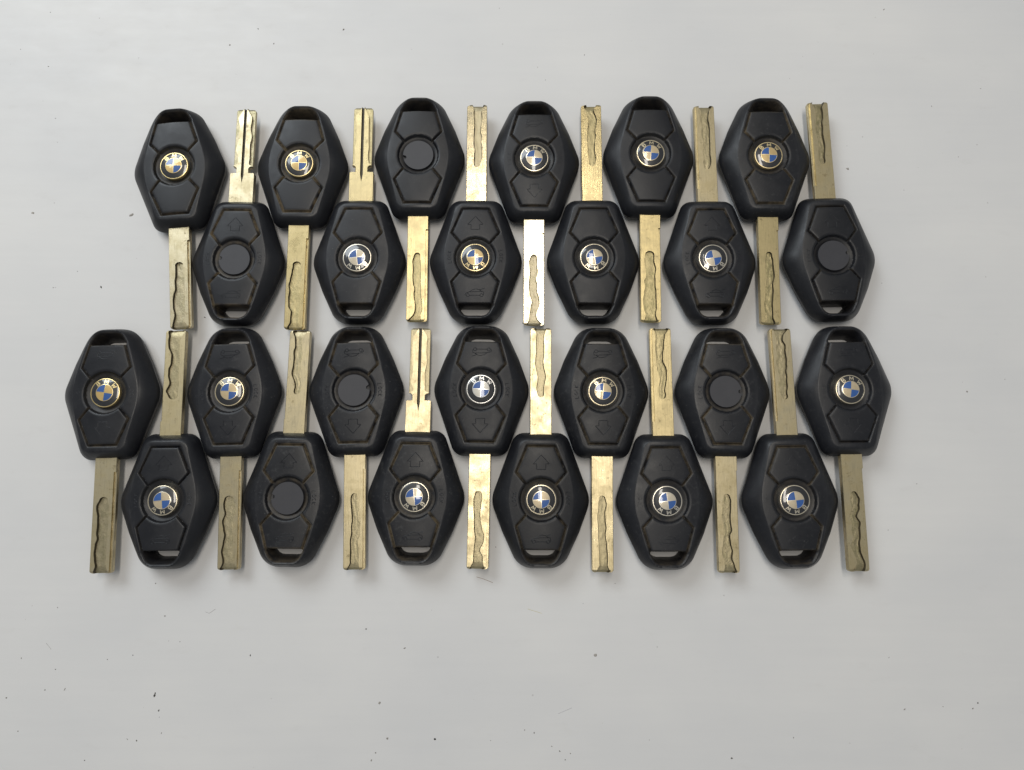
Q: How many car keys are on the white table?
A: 25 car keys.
